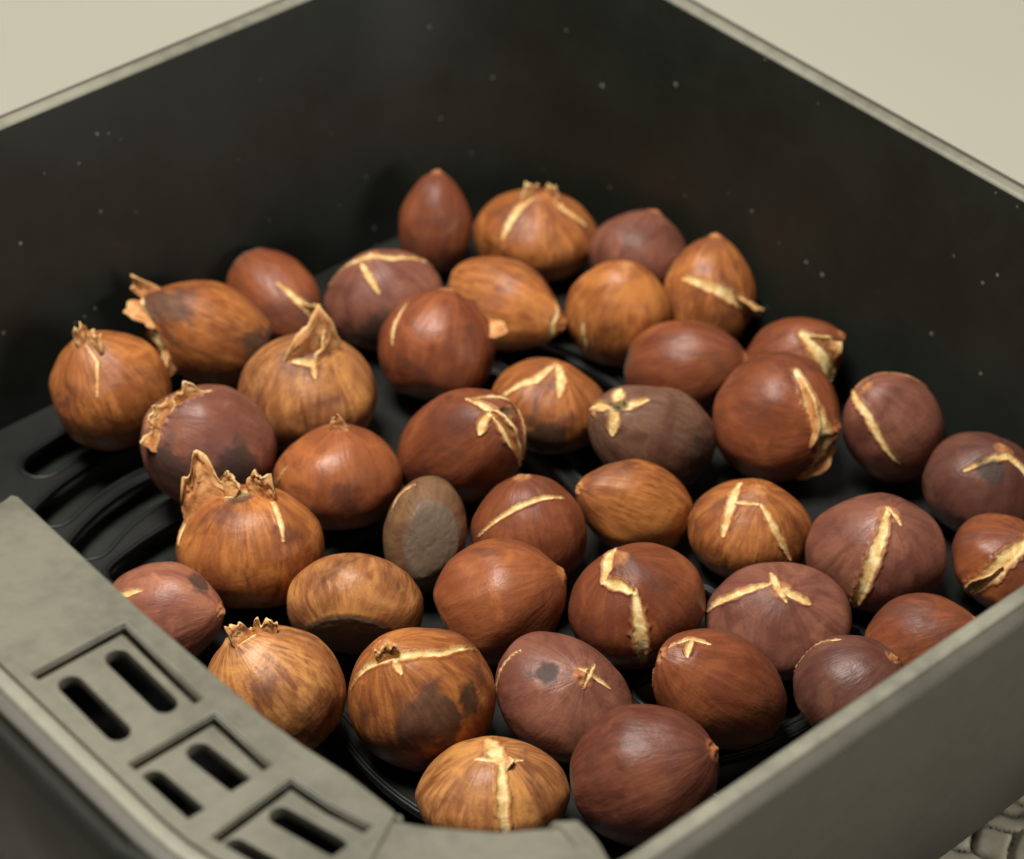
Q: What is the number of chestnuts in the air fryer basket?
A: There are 42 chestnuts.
